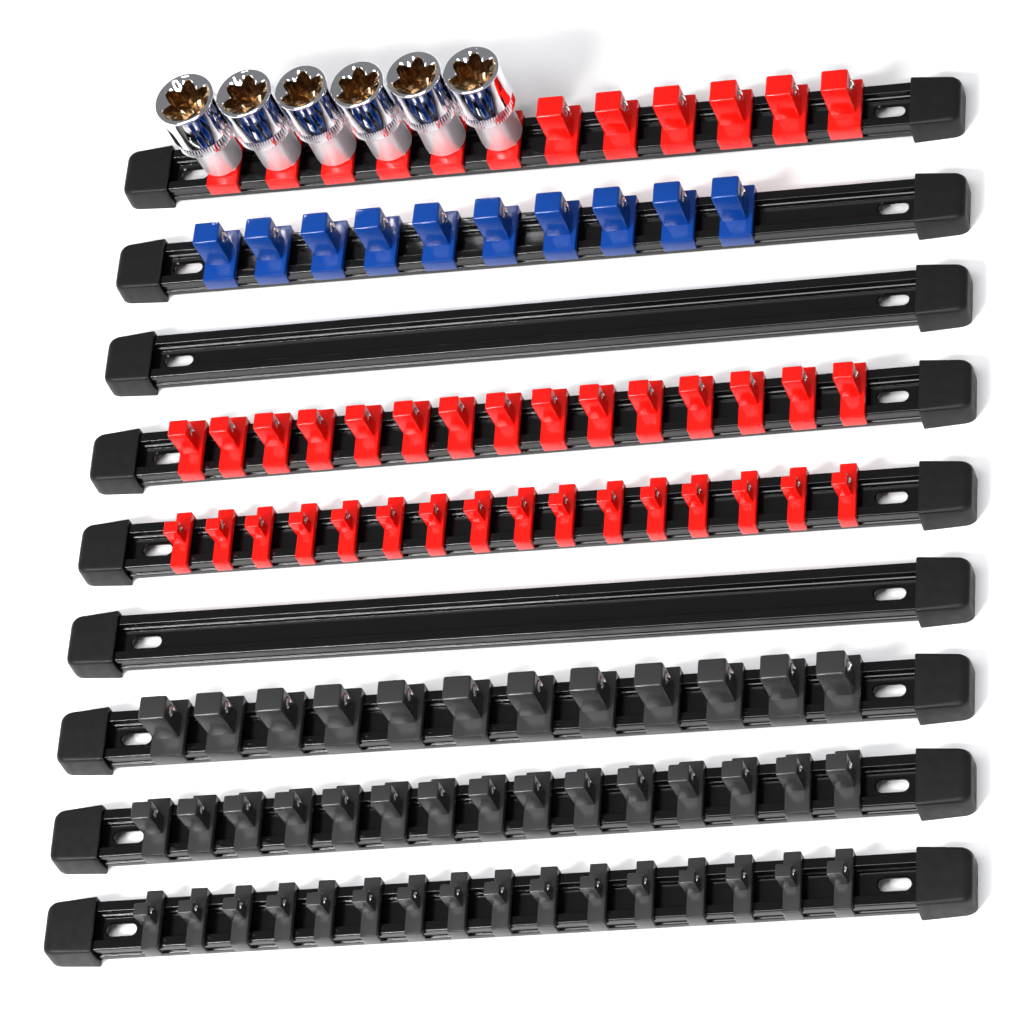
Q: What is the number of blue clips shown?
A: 10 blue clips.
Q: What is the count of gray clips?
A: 43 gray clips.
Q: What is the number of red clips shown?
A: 43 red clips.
